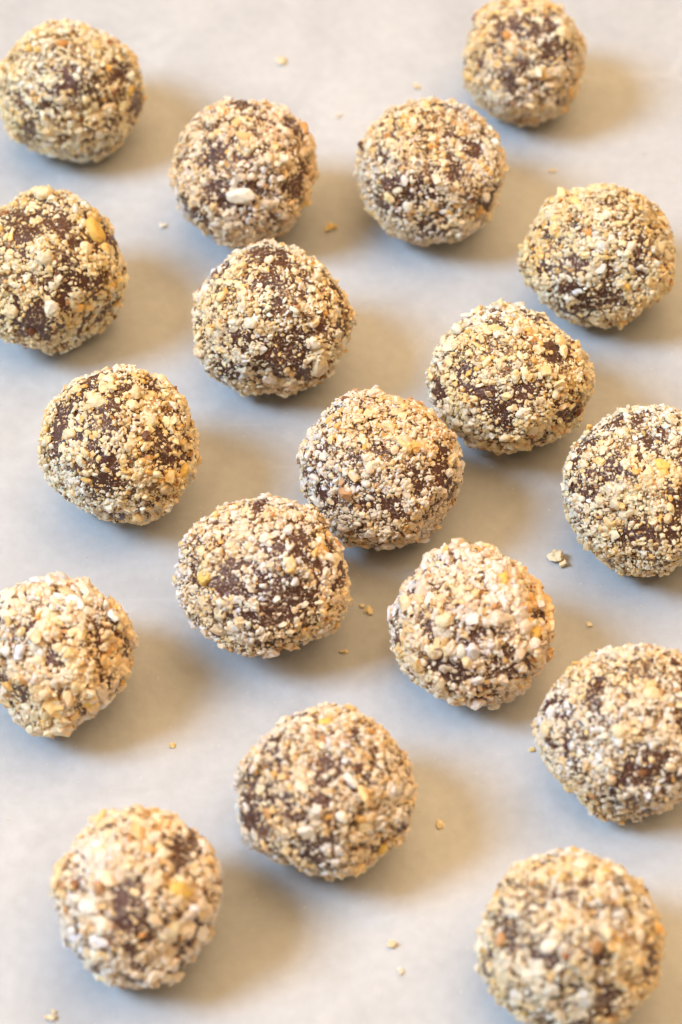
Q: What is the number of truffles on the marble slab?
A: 18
